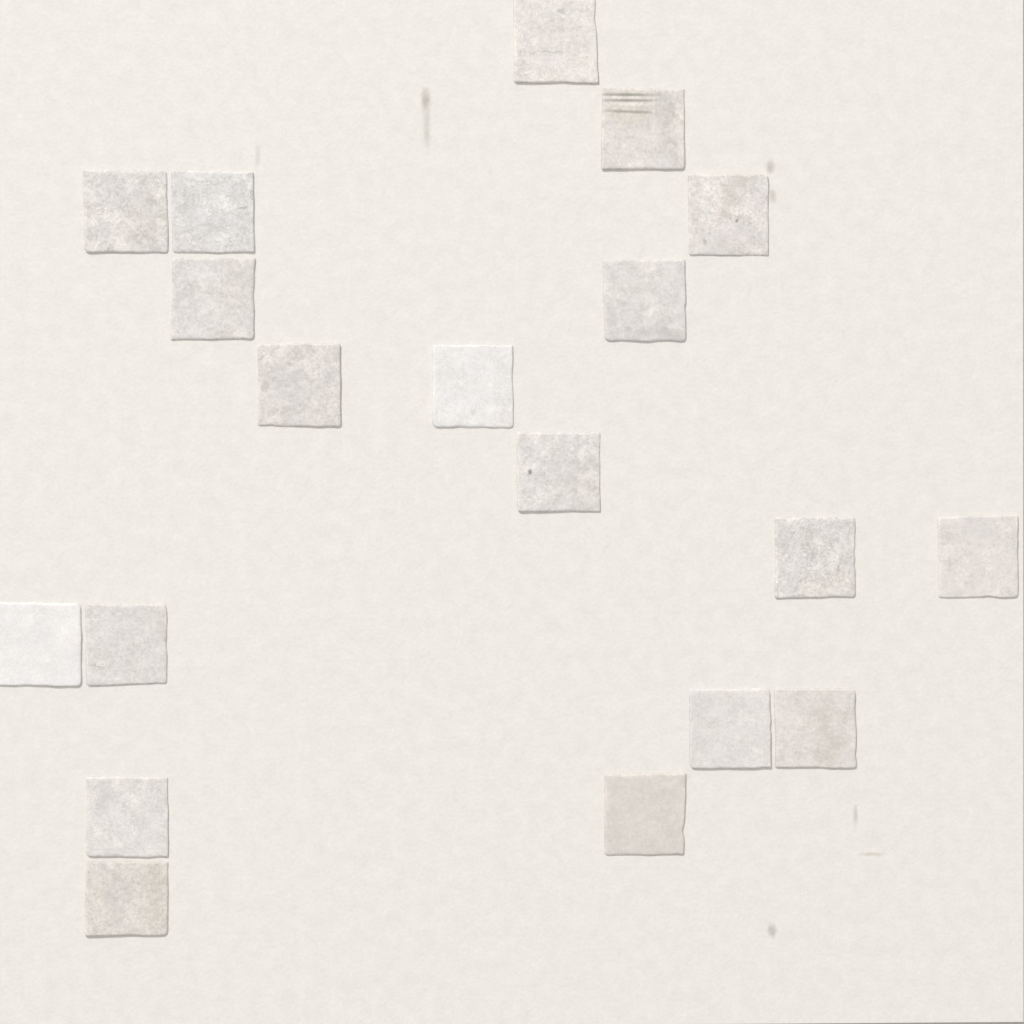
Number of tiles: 19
